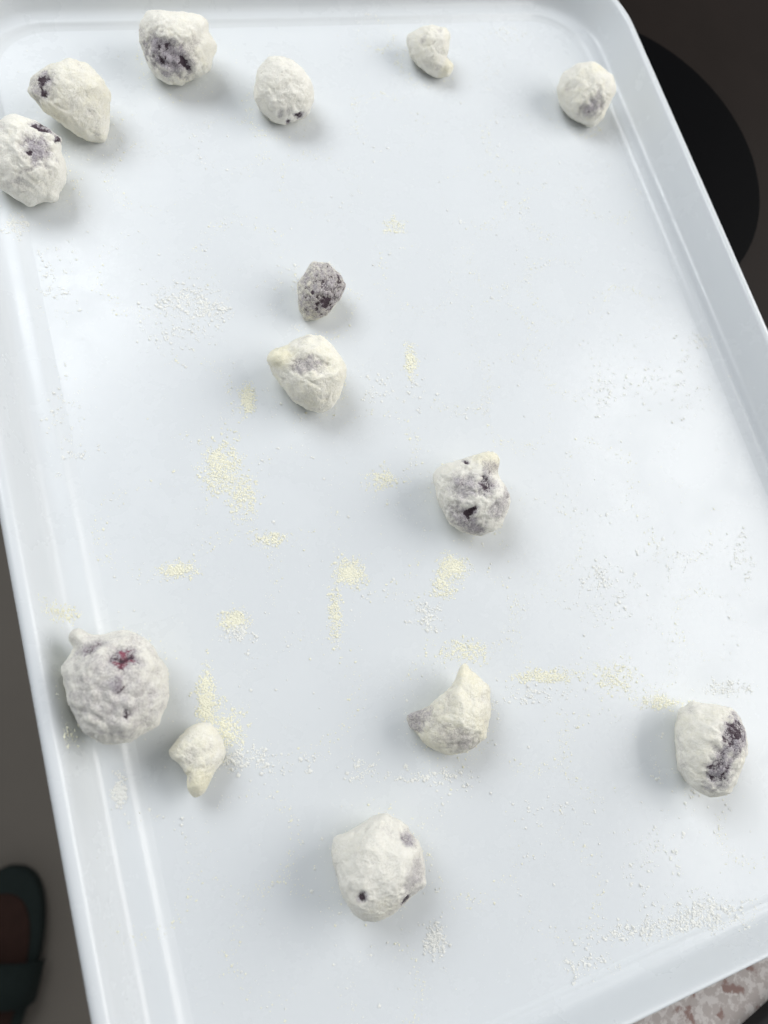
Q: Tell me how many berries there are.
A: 14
